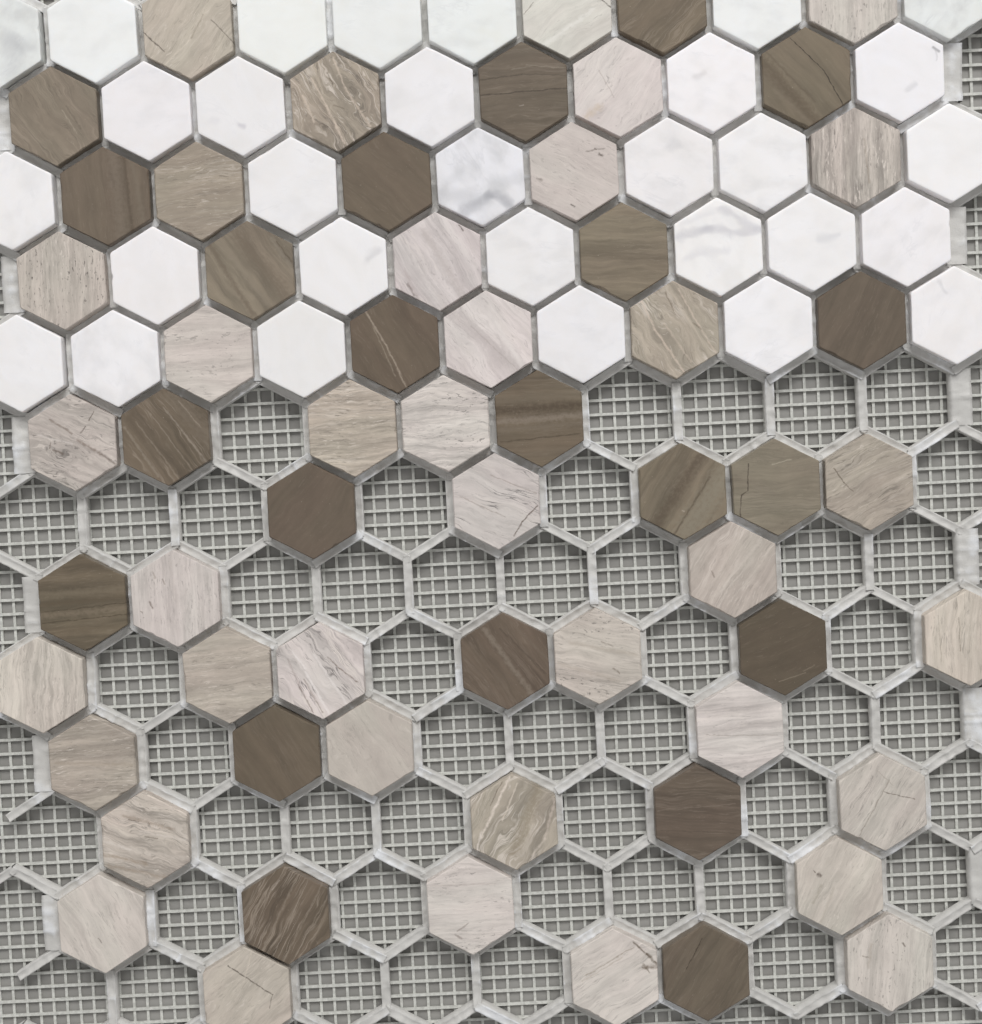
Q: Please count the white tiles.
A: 30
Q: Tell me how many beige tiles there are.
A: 37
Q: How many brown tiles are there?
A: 22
